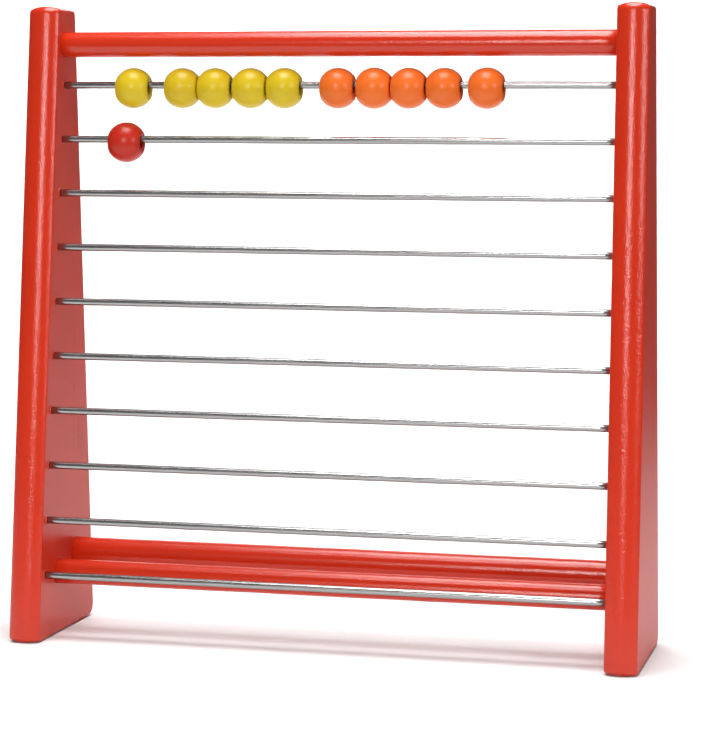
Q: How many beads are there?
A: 11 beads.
